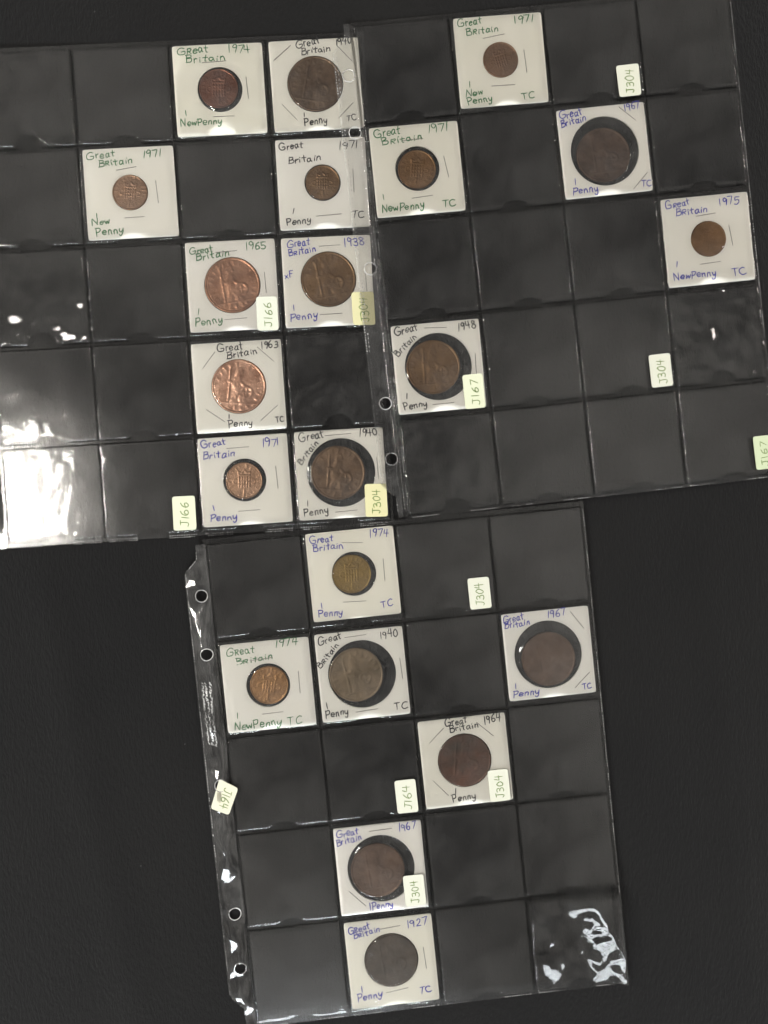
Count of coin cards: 21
